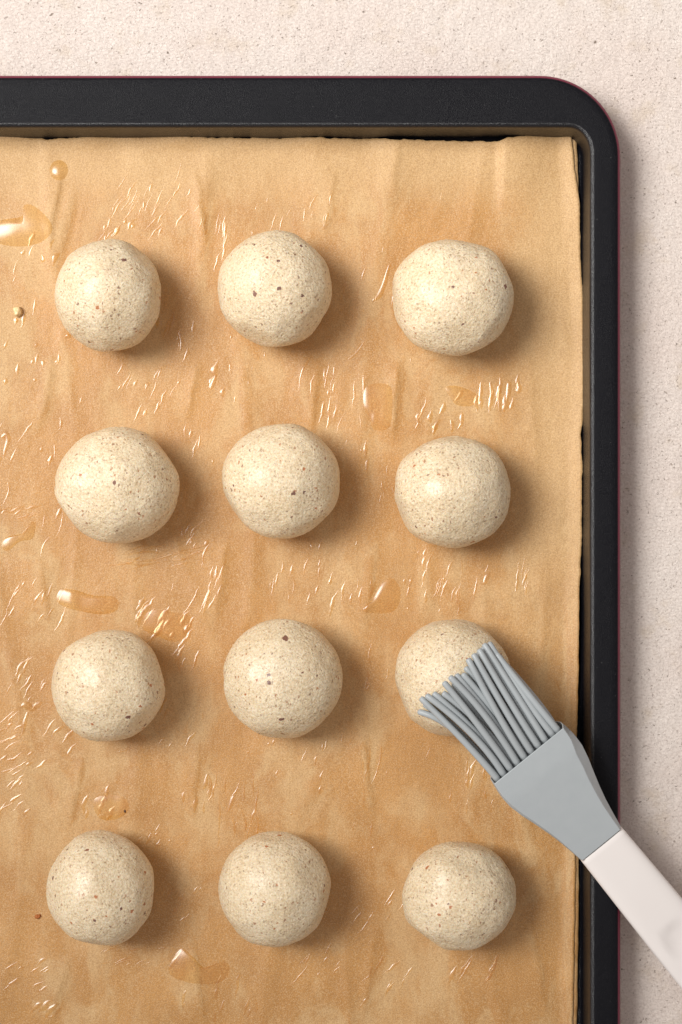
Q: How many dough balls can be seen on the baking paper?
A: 12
